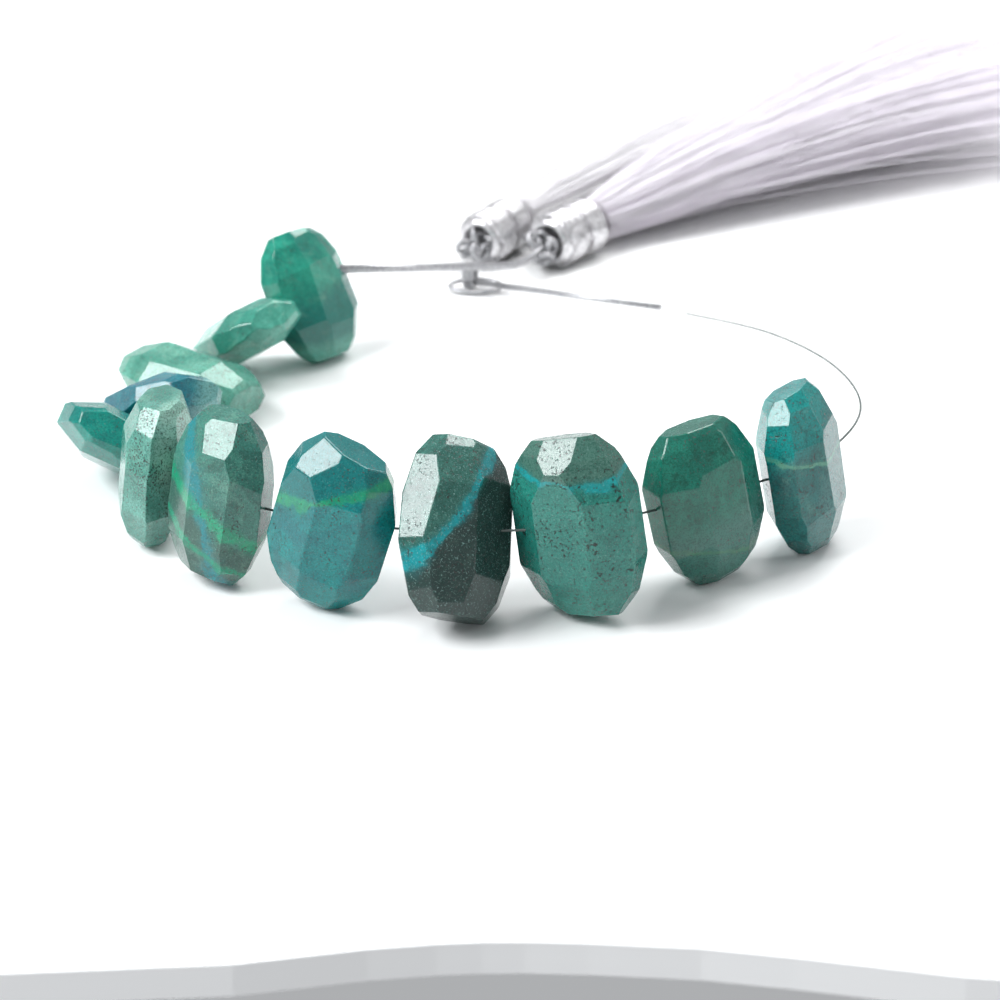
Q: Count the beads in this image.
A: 12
